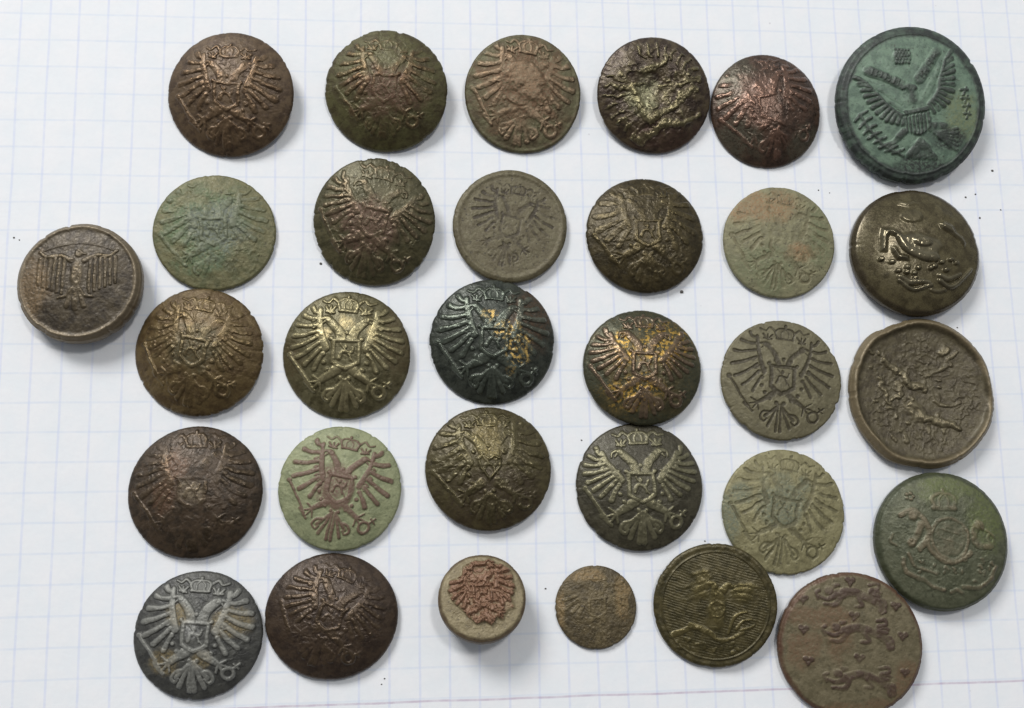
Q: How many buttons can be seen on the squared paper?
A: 31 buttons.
